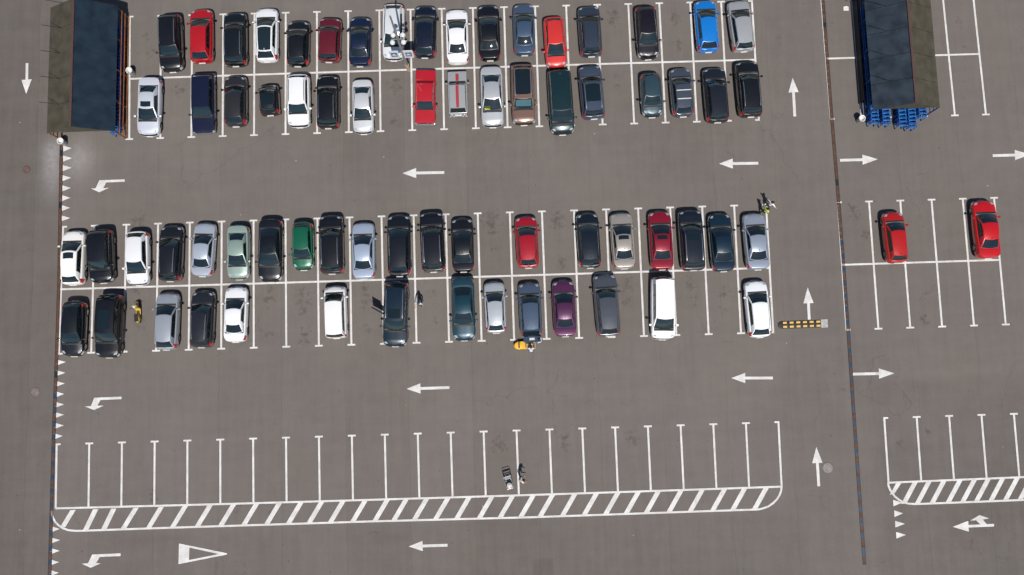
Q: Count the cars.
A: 70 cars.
